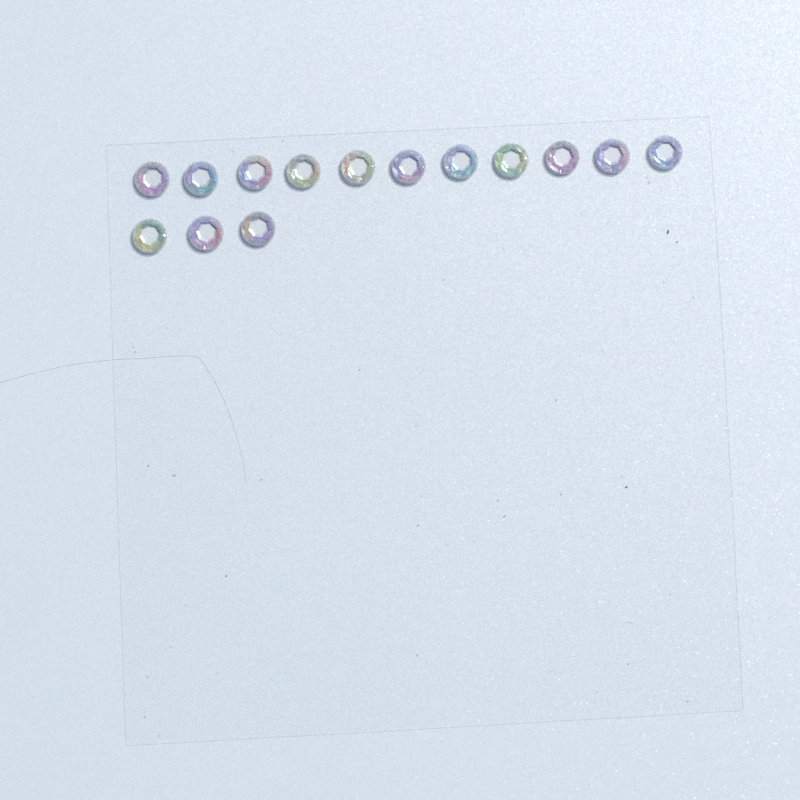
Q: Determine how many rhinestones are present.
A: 14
